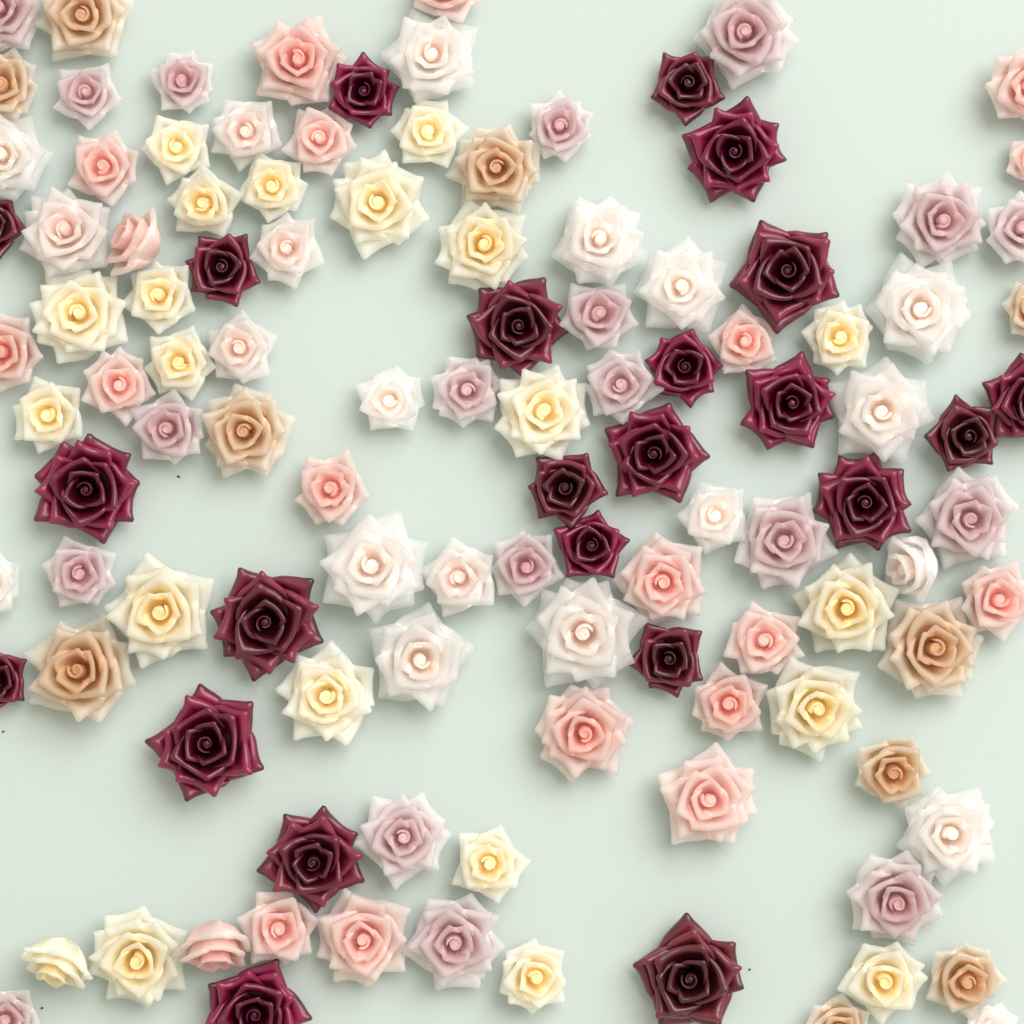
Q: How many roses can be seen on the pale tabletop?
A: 113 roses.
